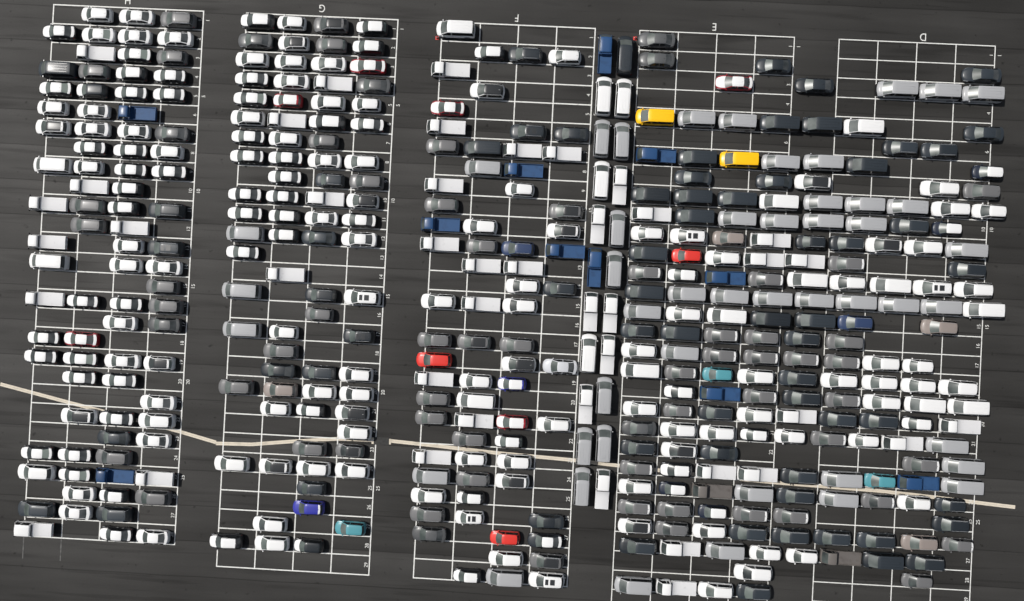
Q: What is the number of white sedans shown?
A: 54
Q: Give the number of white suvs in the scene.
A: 111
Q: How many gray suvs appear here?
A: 57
